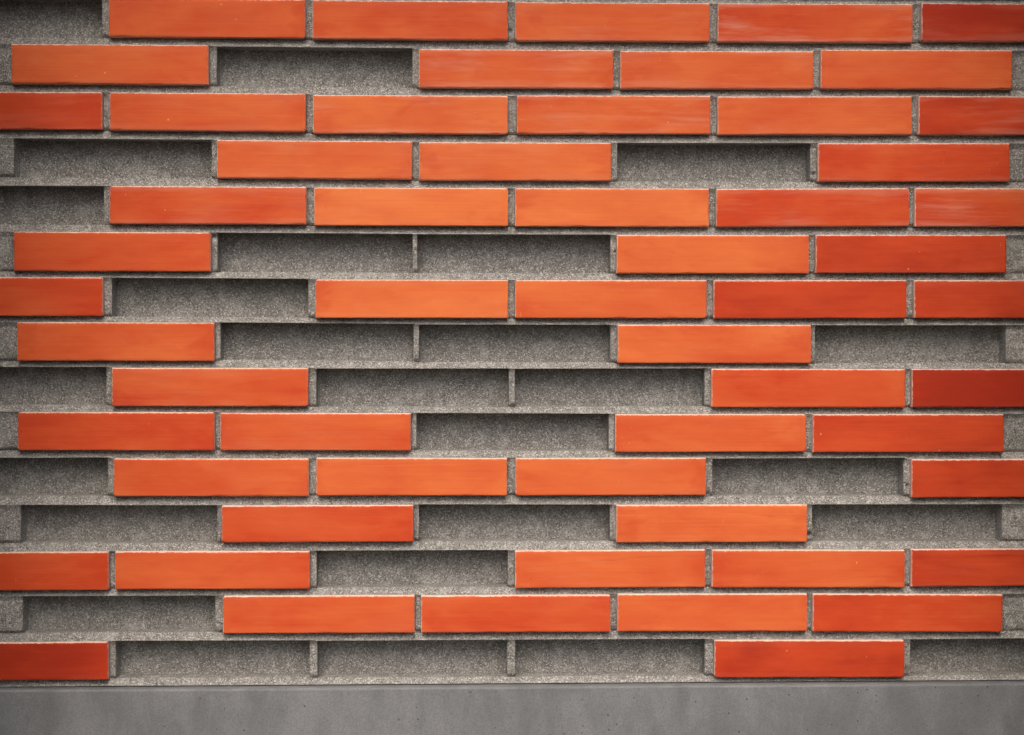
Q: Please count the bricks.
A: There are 57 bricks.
